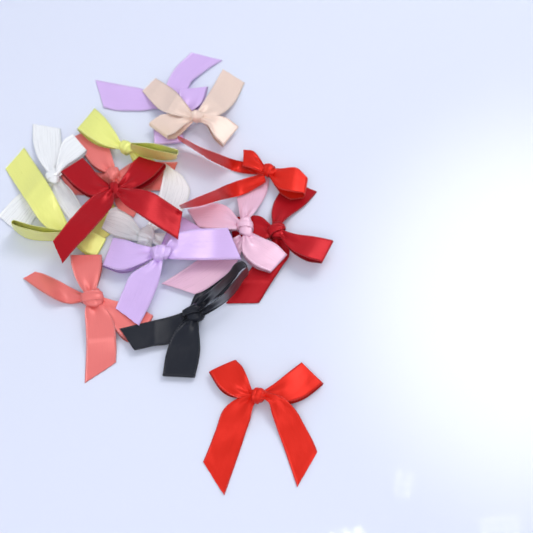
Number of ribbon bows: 15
